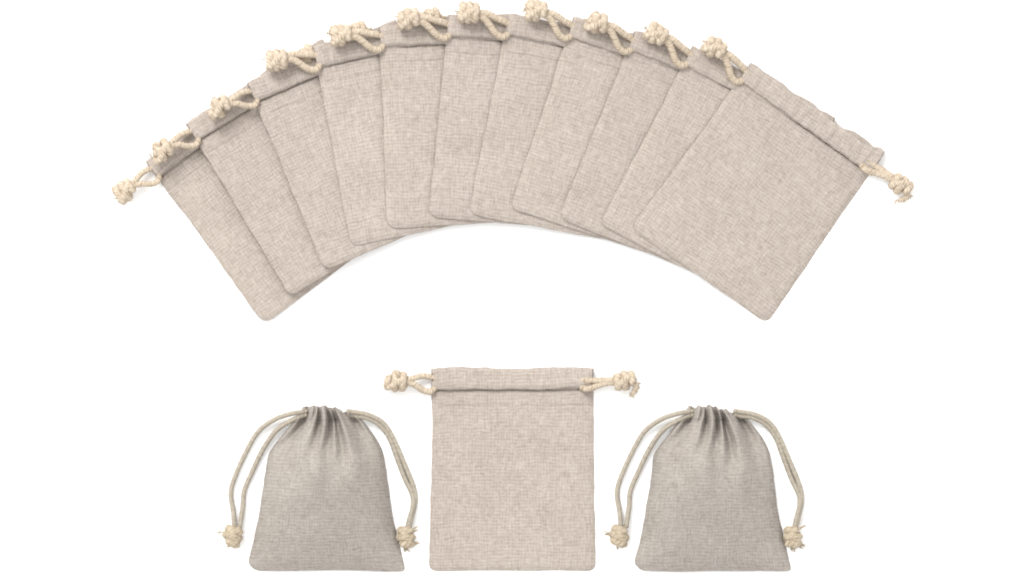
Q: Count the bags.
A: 14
